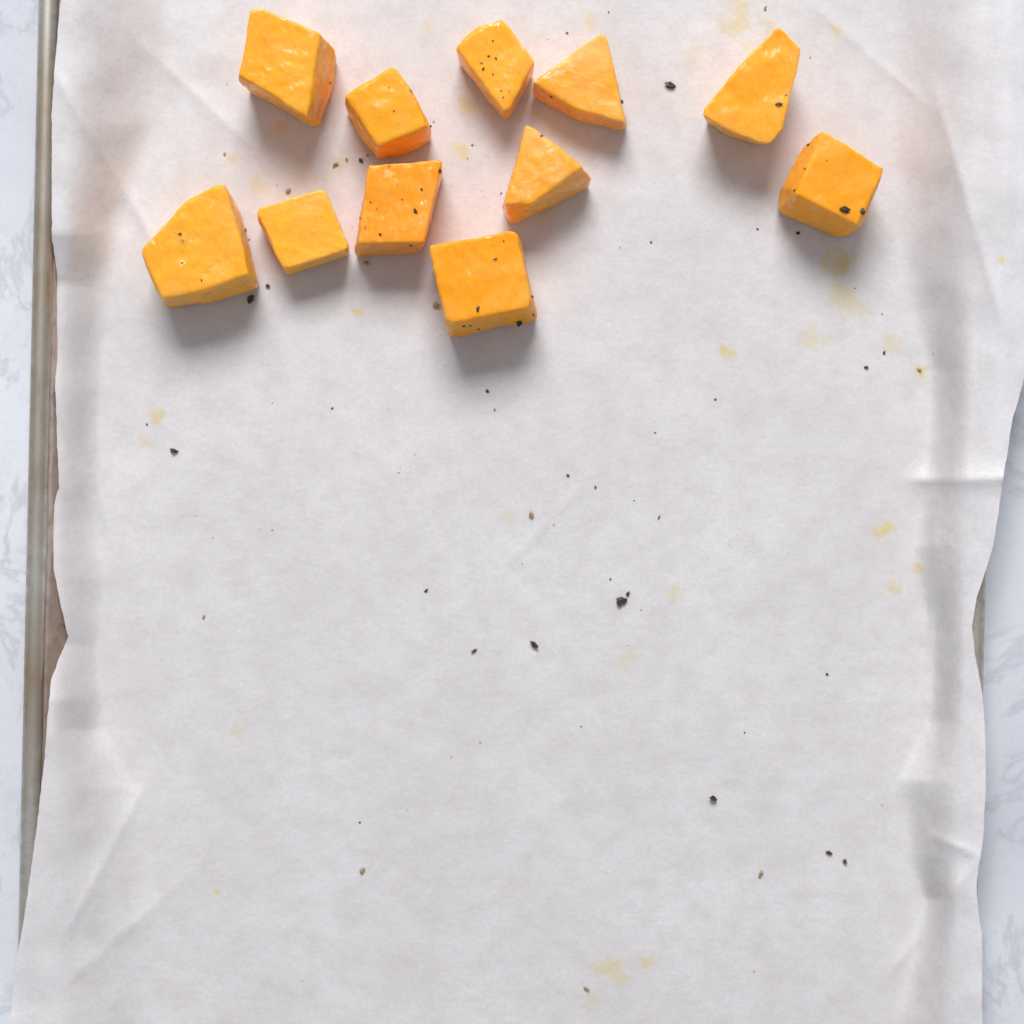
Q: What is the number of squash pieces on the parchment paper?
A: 11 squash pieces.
